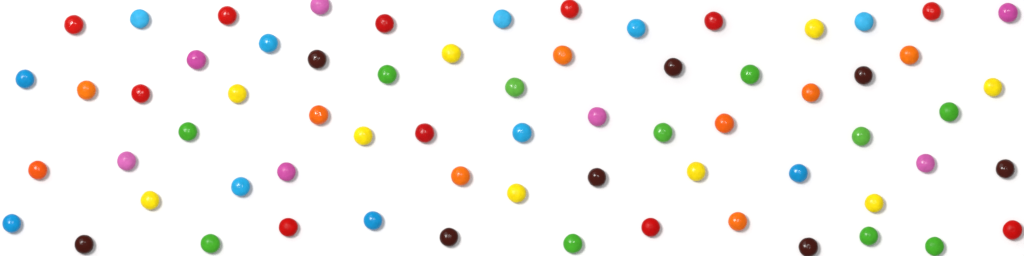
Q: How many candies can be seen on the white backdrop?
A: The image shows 66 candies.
